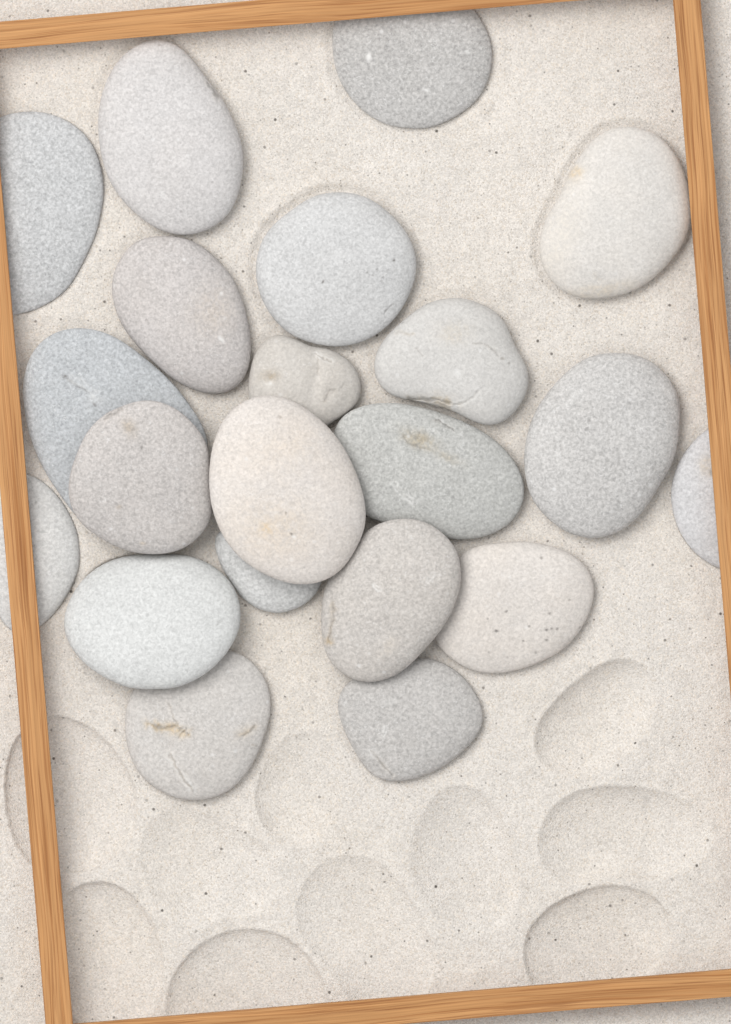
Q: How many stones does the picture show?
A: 21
